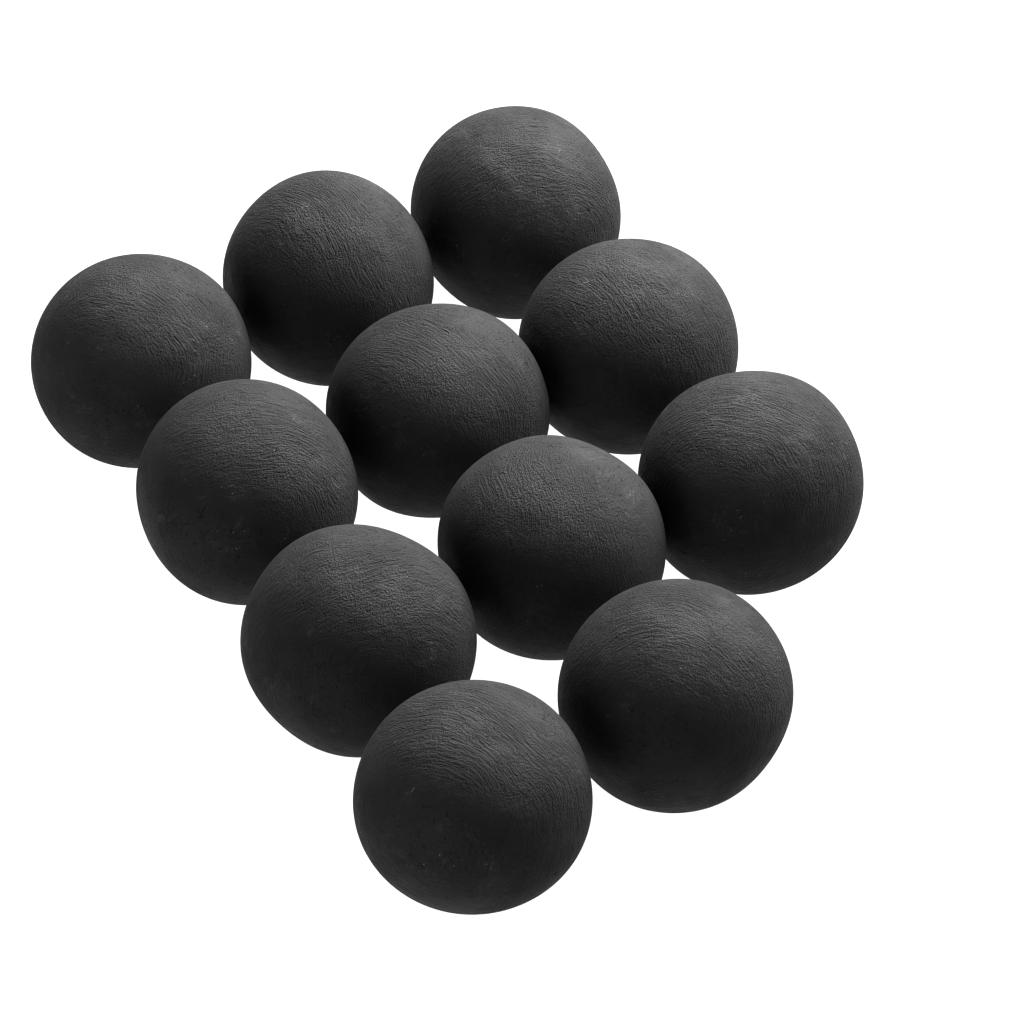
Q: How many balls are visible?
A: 11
